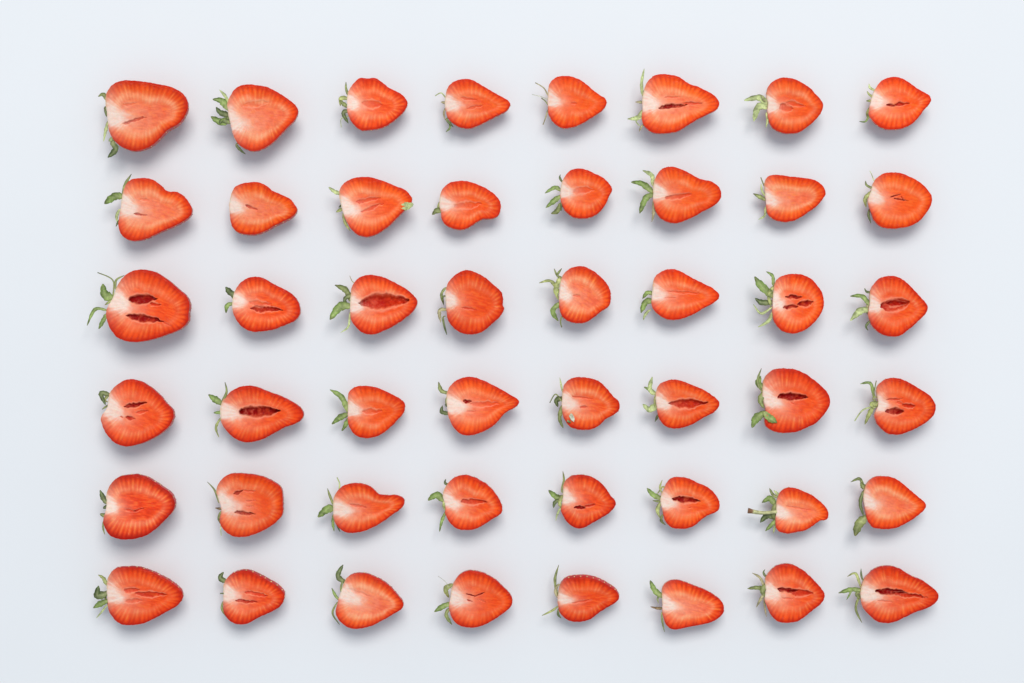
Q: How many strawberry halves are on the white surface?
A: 48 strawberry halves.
